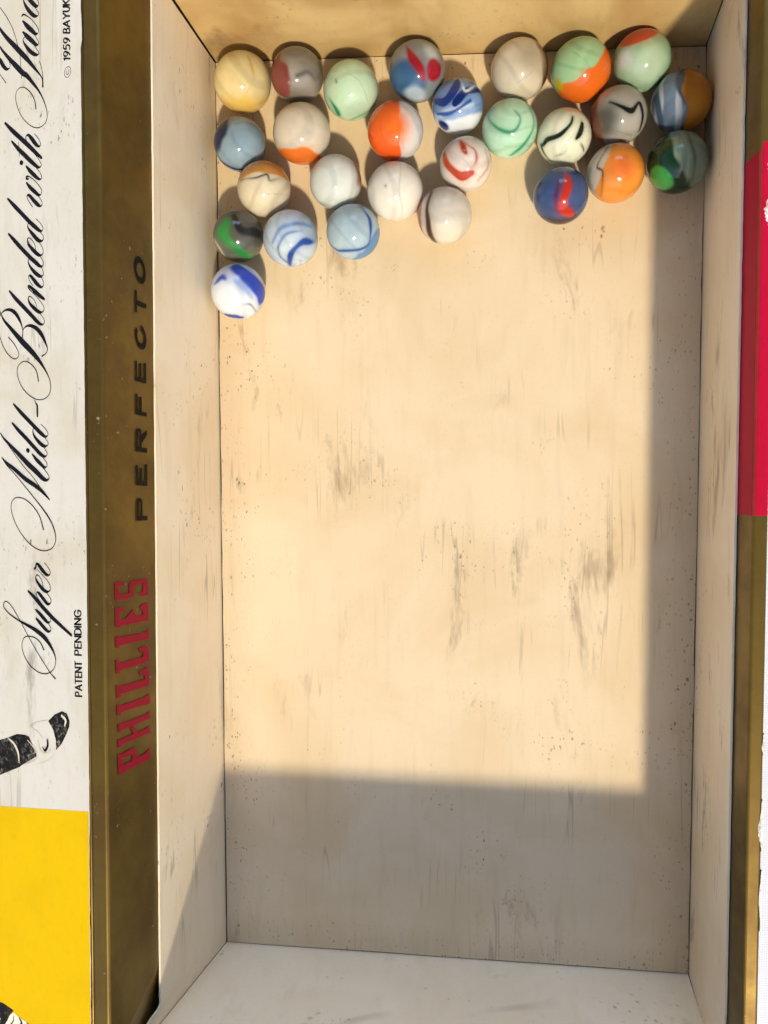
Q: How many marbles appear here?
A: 27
